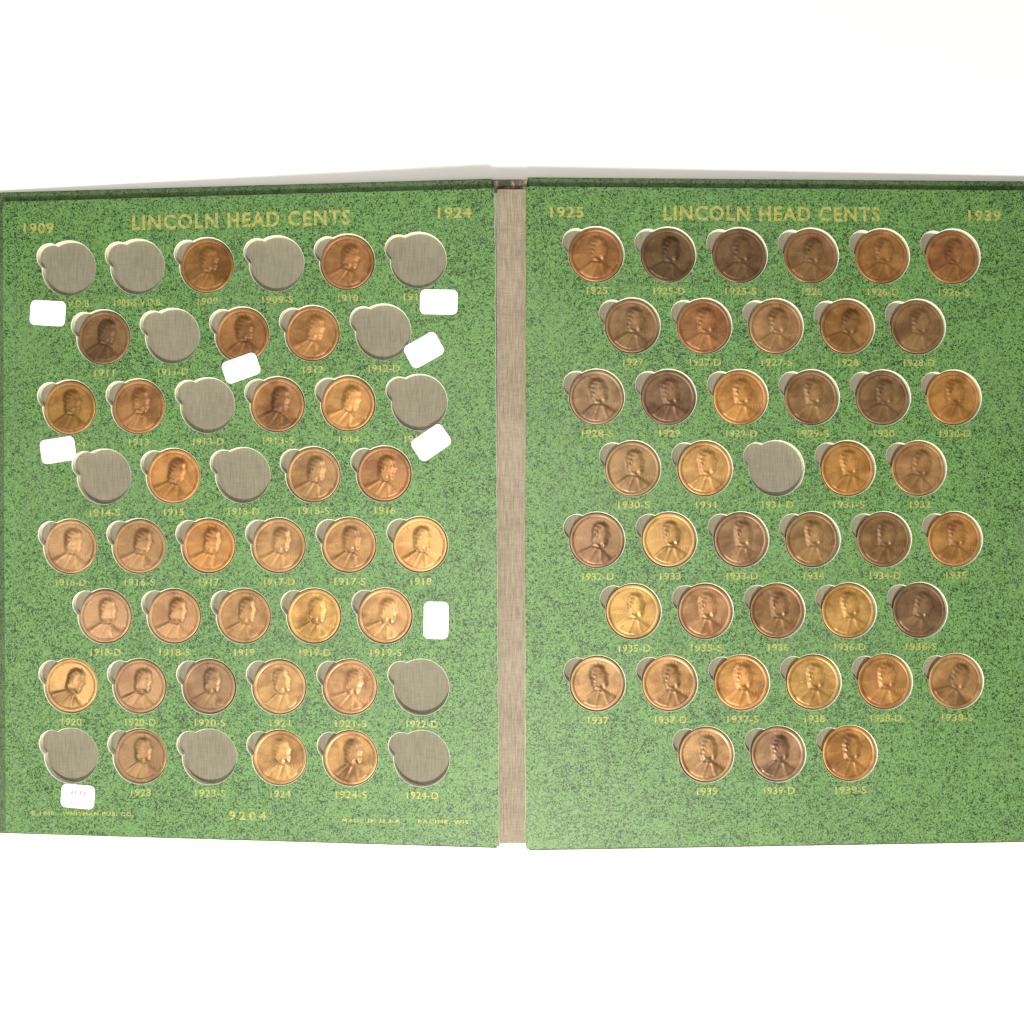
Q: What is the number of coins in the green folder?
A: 72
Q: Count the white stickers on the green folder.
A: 8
